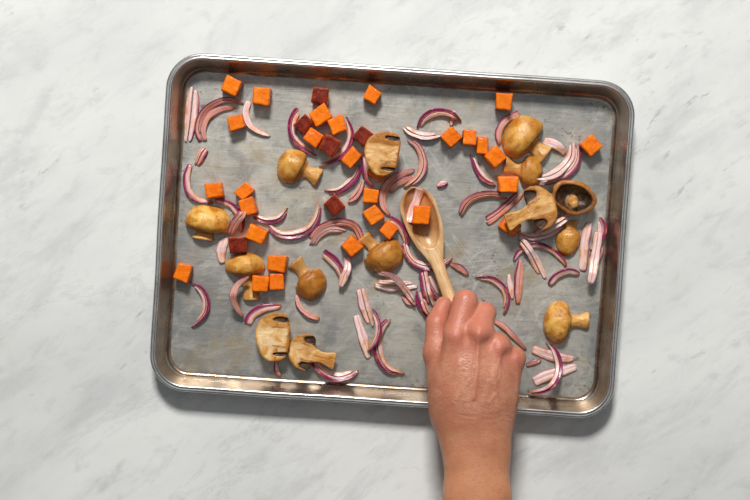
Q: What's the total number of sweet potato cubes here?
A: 36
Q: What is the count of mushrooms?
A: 14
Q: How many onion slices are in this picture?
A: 72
